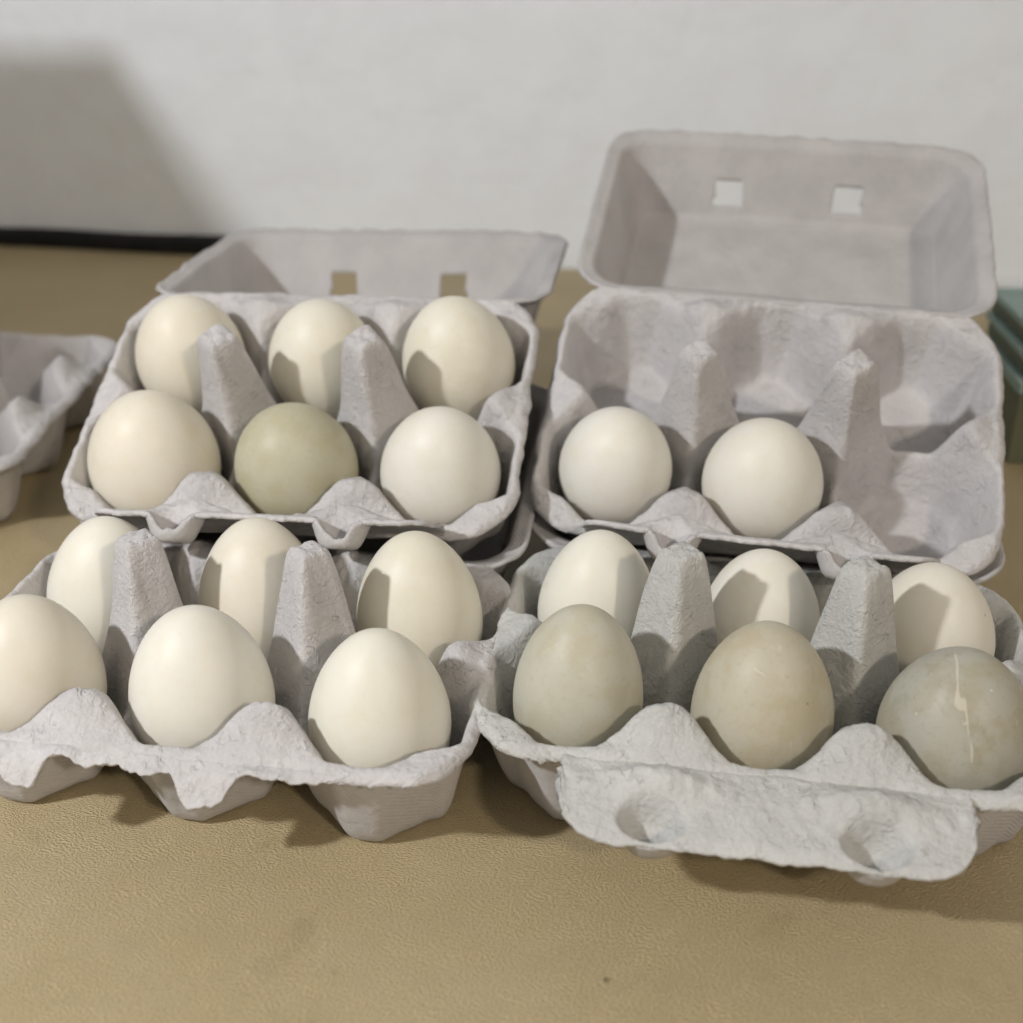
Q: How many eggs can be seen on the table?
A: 20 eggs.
